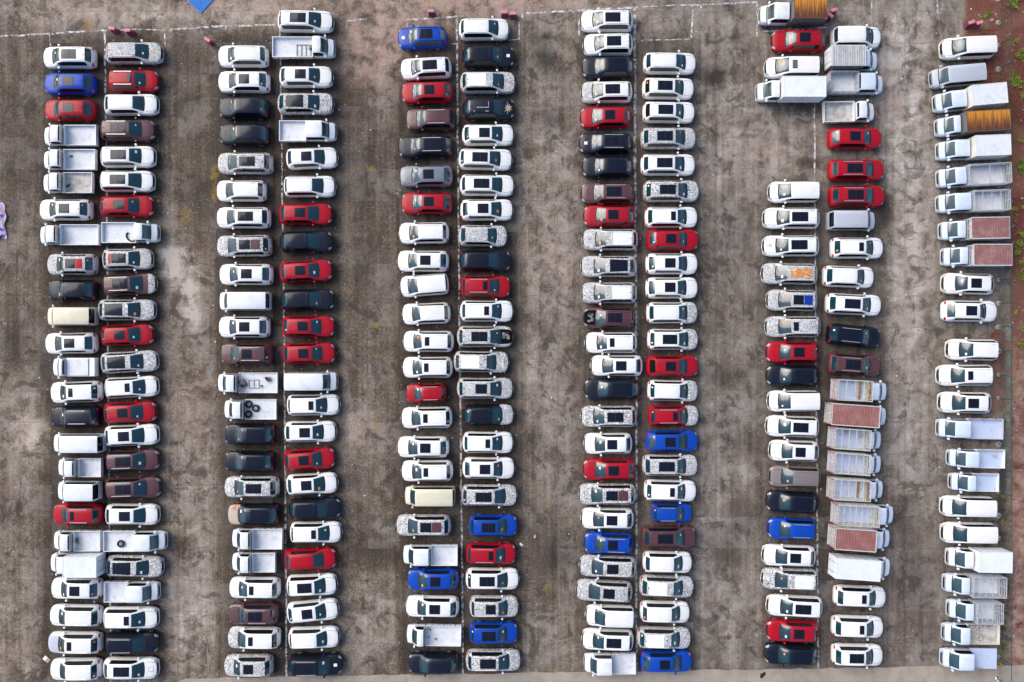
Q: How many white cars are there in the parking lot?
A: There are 101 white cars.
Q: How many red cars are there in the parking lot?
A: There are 29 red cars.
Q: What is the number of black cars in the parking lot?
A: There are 26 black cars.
